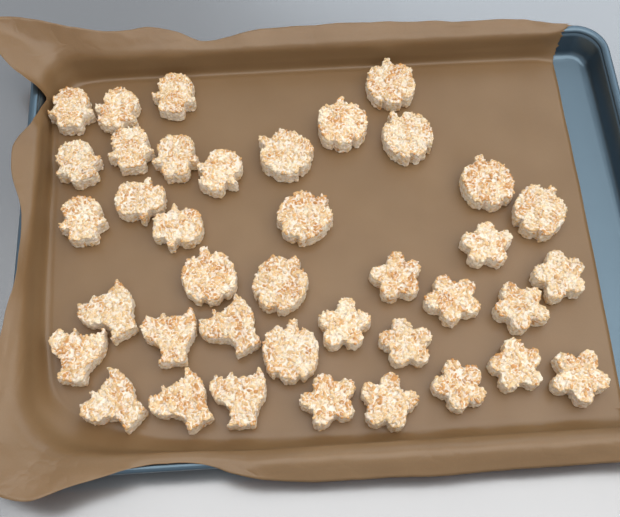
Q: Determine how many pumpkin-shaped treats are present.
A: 10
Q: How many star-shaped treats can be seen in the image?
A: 12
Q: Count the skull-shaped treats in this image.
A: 10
